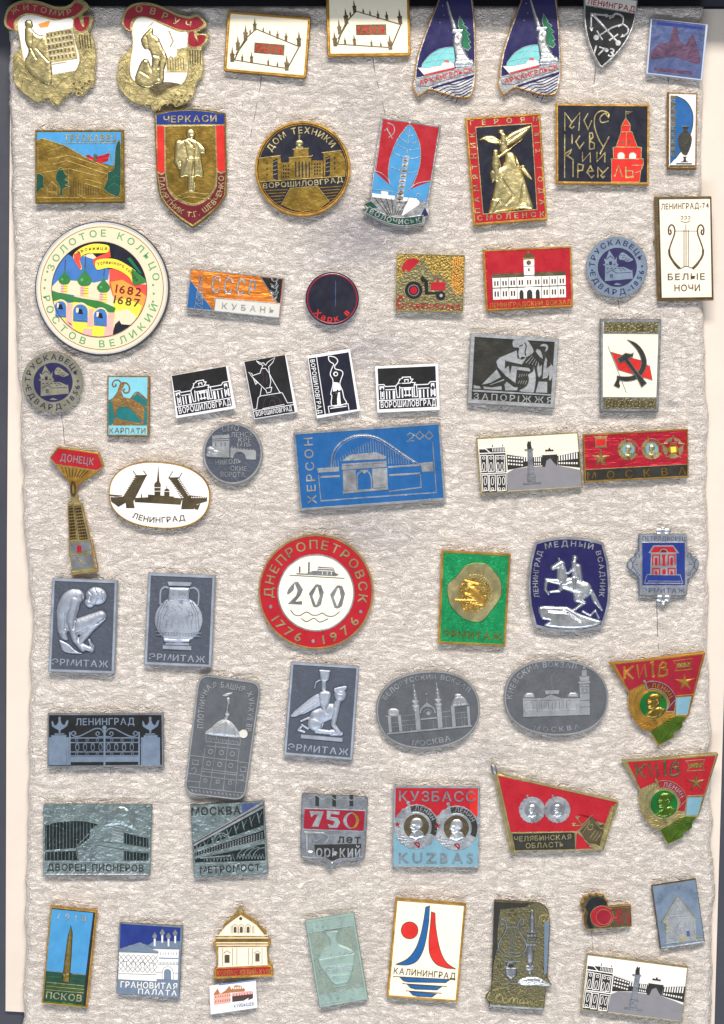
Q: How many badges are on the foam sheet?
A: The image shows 64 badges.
